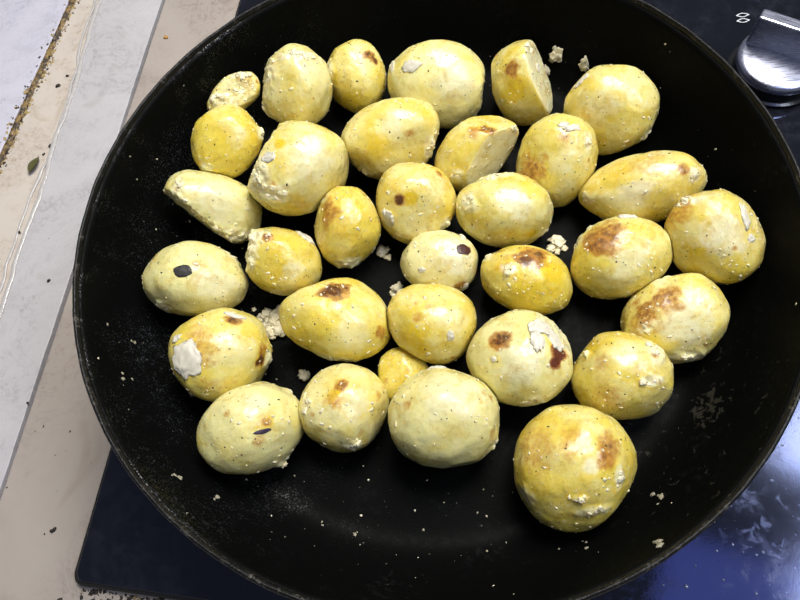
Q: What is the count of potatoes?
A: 33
